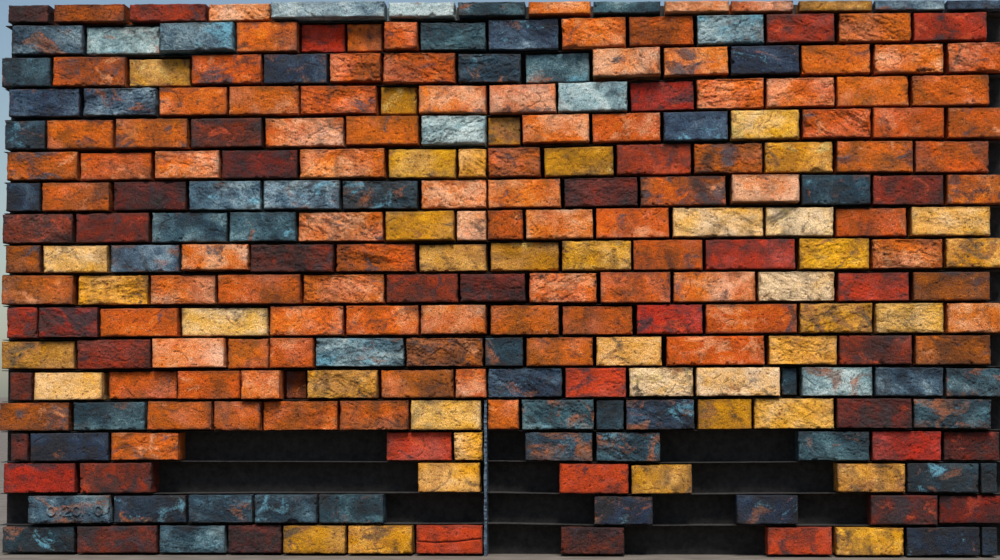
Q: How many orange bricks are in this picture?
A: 99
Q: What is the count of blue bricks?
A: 60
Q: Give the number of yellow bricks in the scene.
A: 41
